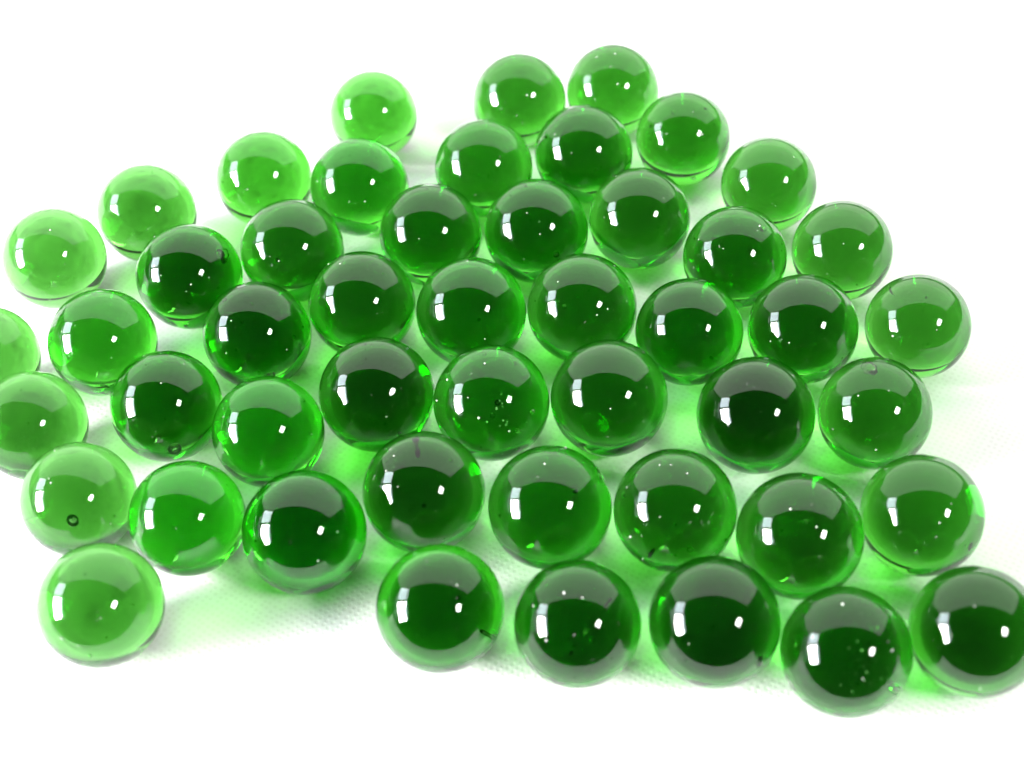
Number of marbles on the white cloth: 49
